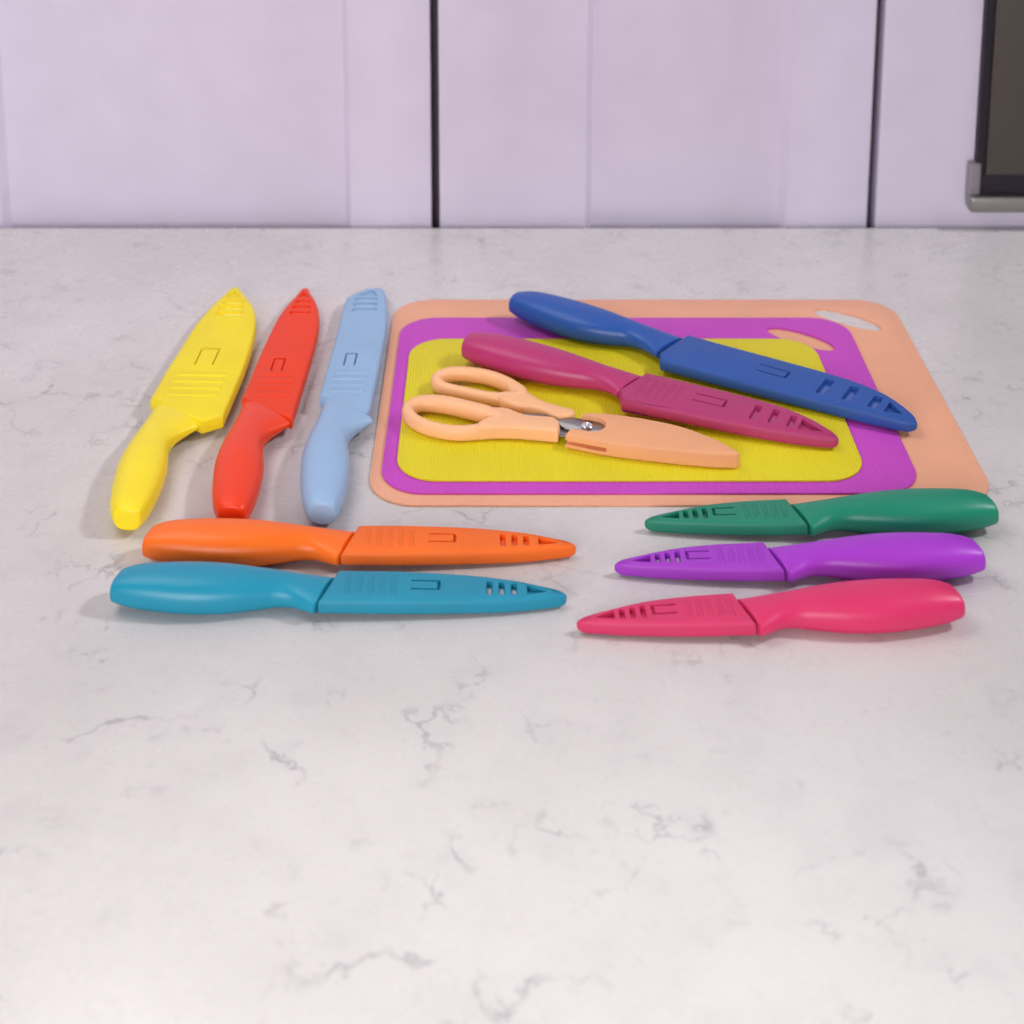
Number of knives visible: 10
